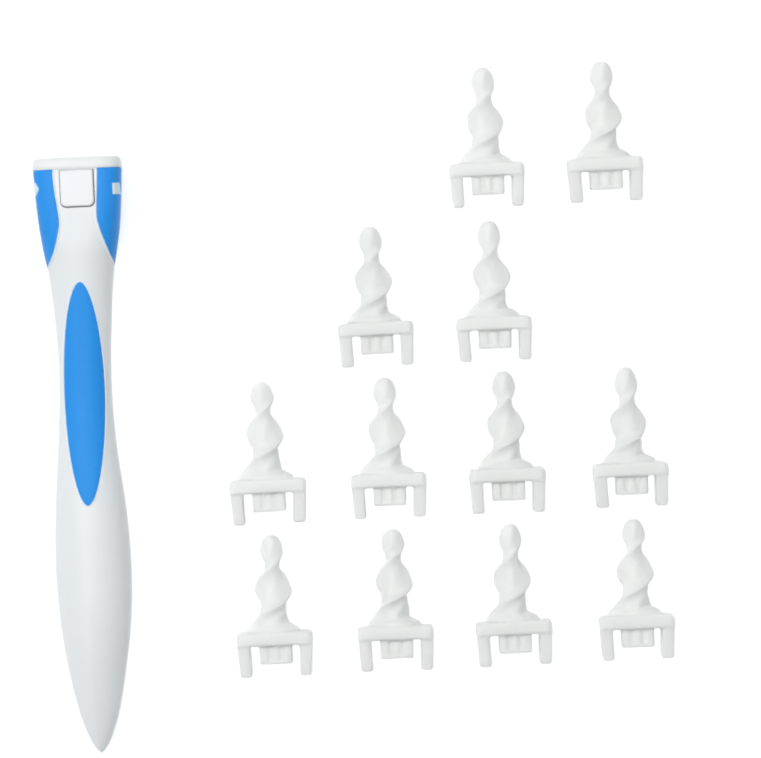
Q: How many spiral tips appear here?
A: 12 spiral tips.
